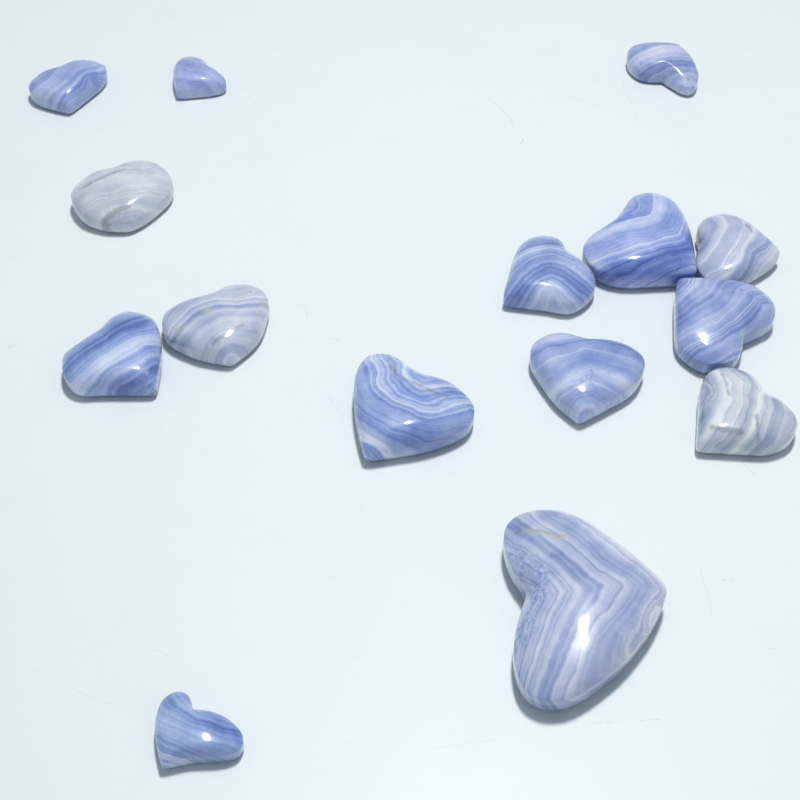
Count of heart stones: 15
